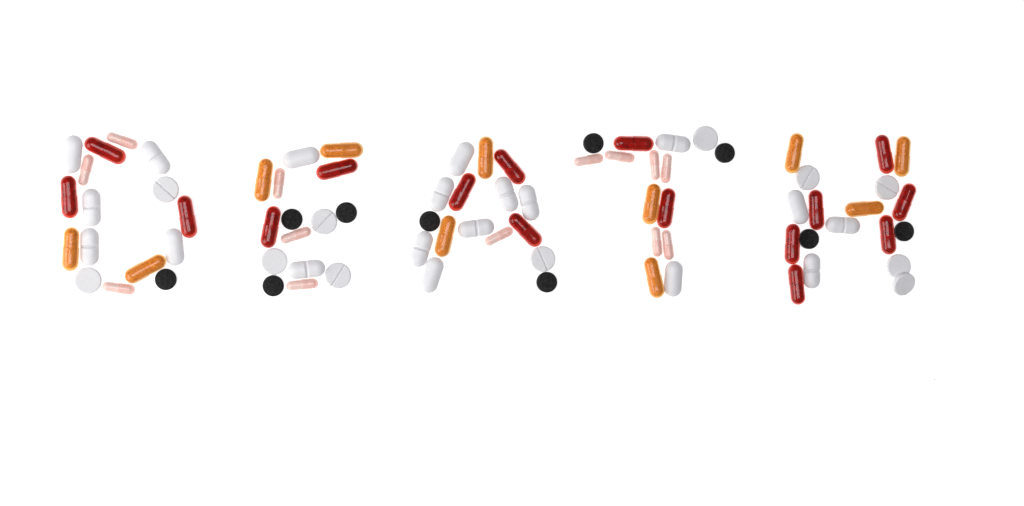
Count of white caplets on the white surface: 19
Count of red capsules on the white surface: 16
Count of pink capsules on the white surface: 13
